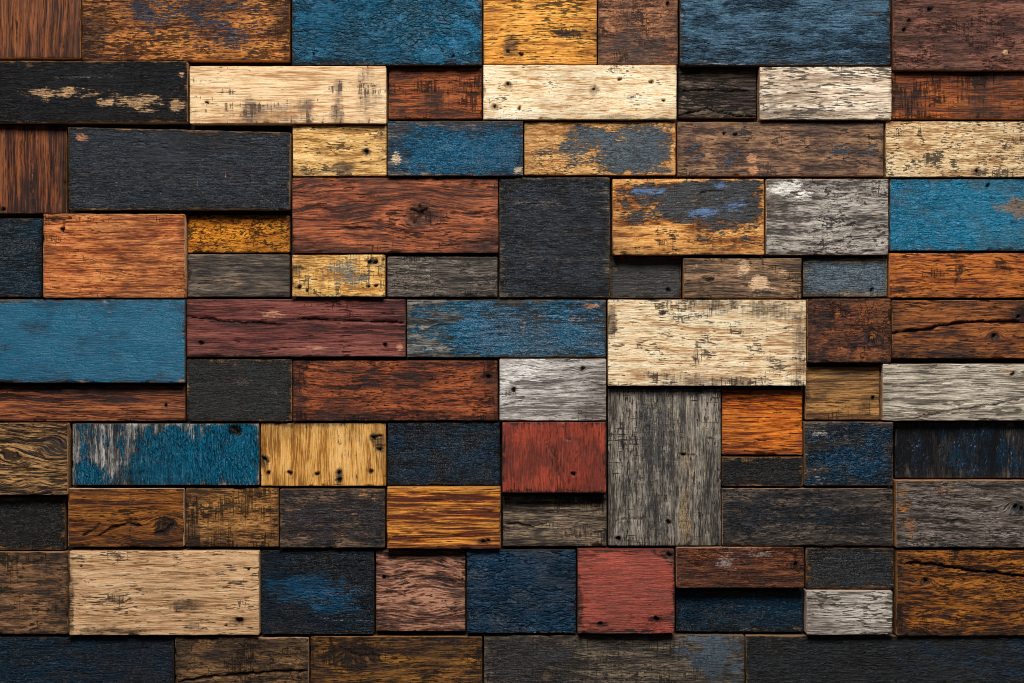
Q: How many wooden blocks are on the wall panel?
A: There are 82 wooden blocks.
